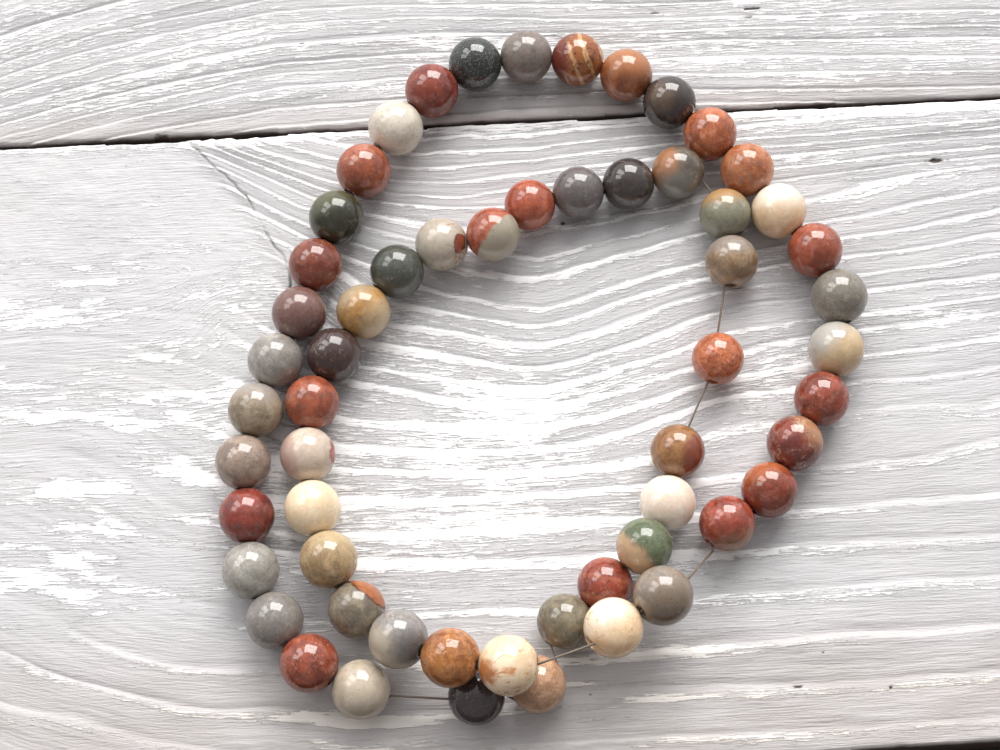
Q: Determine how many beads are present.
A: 58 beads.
